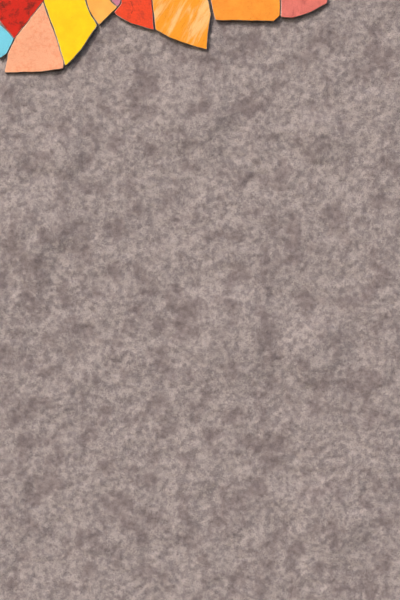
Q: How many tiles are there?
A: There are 10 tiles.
